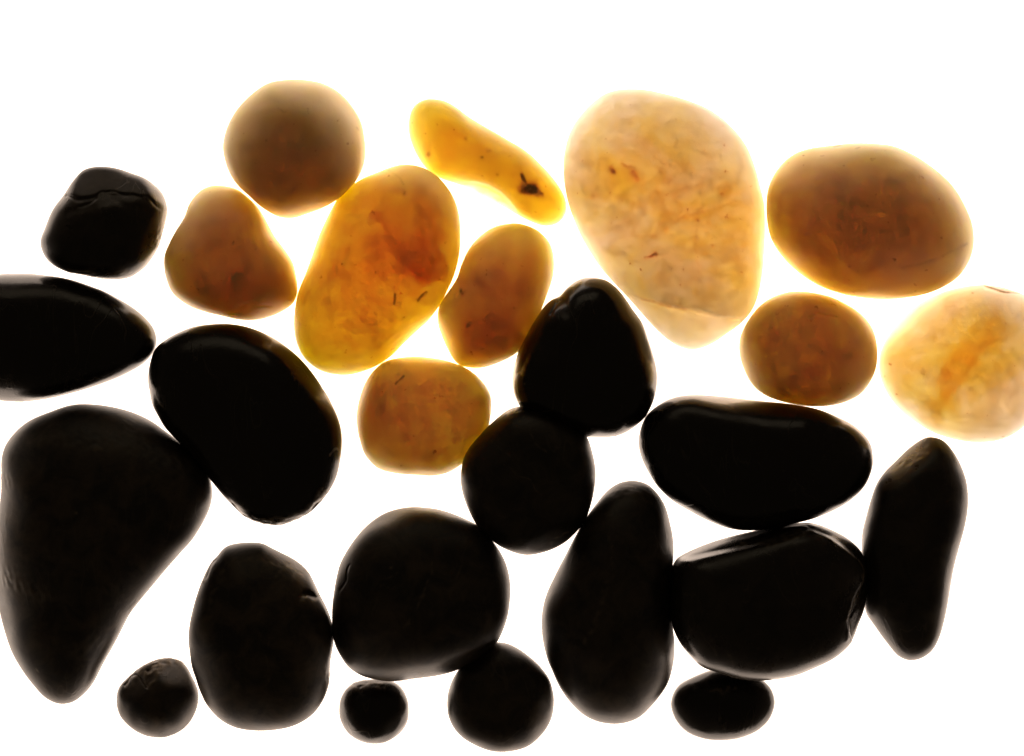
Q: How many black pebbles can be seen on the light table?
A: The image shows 16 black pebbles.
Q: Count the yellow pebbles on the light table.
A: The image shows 10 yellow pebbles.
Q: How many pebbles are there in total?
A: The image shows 26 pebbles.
